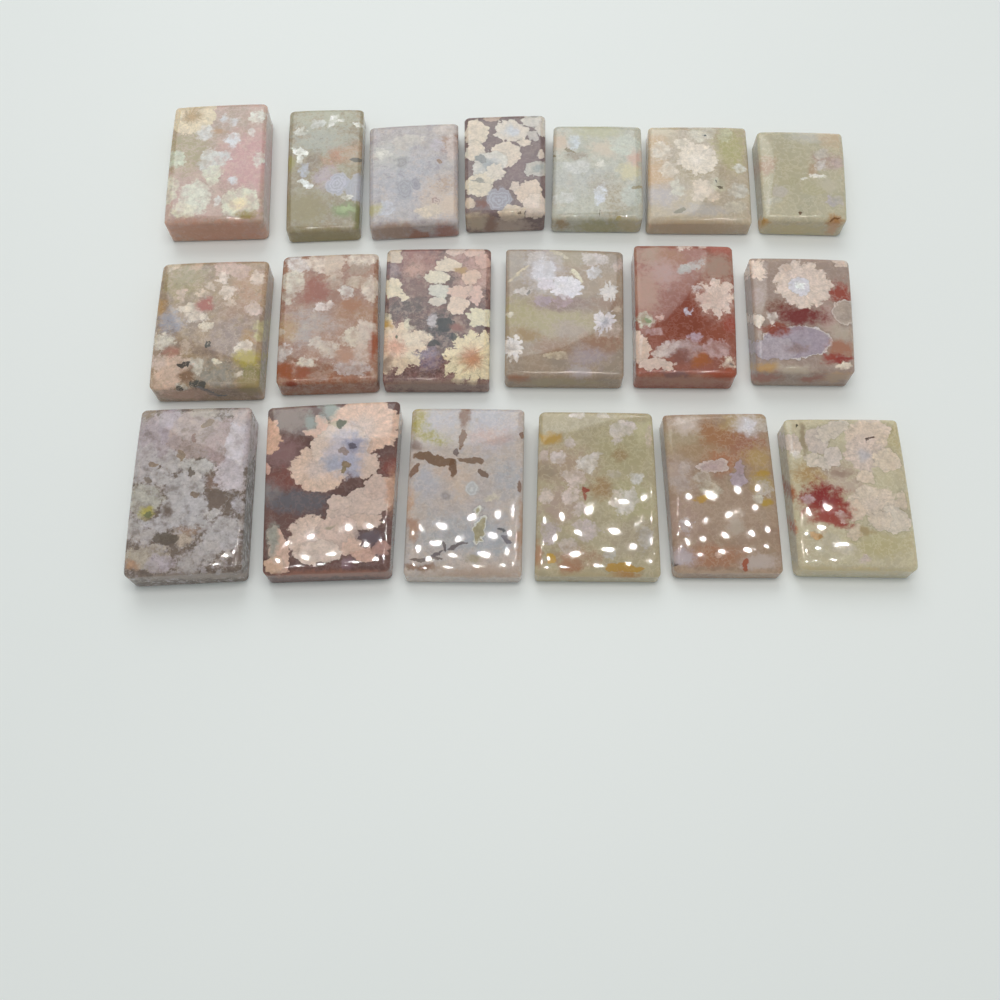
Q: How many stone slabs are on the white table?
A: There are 19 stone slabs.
